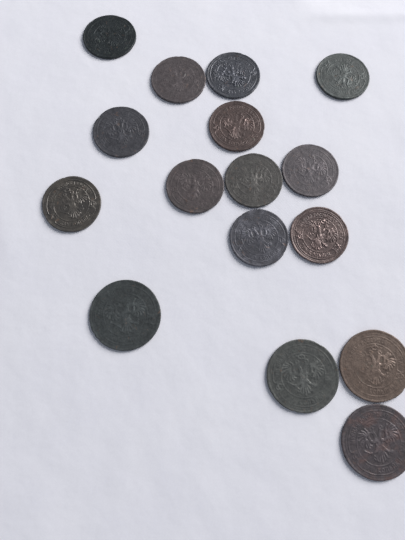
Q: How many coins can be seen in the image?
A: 16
